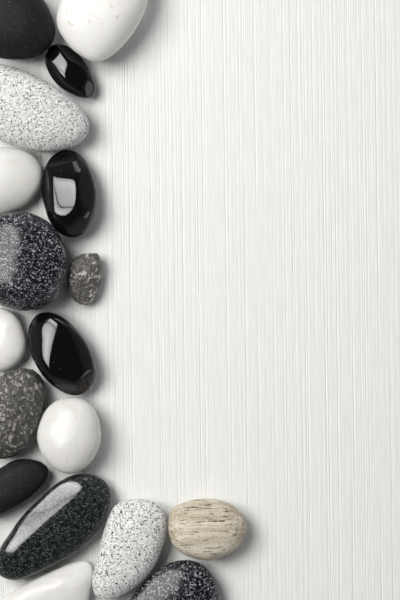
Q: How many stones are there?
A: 18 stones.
